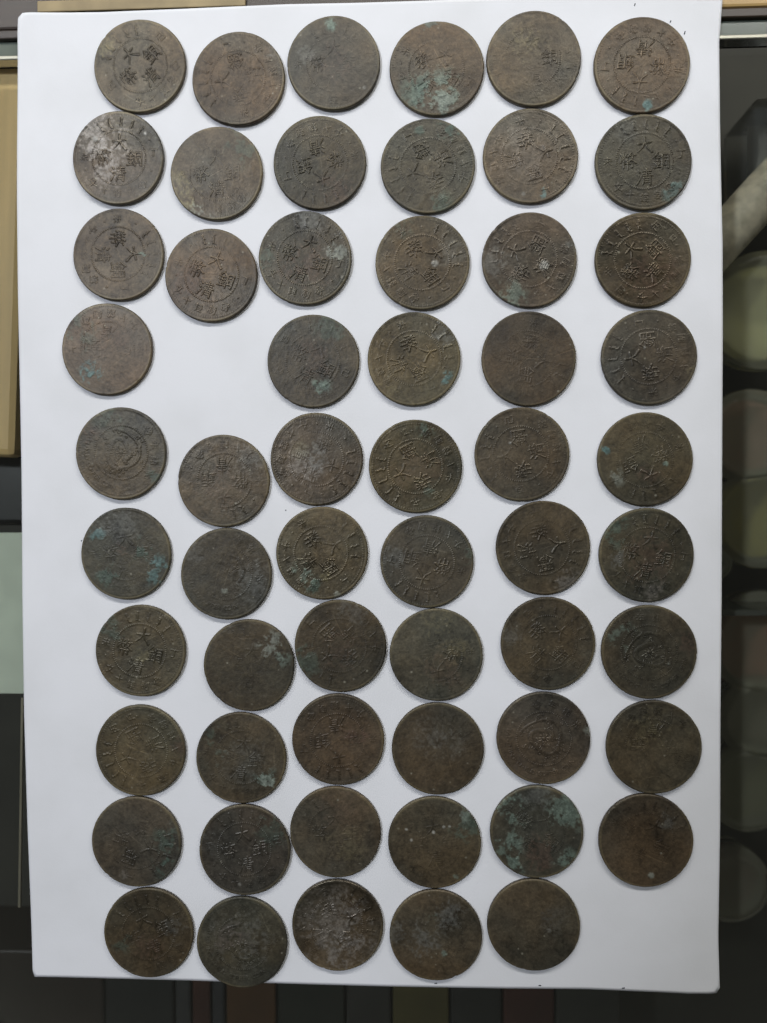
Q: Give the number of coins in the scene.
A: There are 58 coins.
